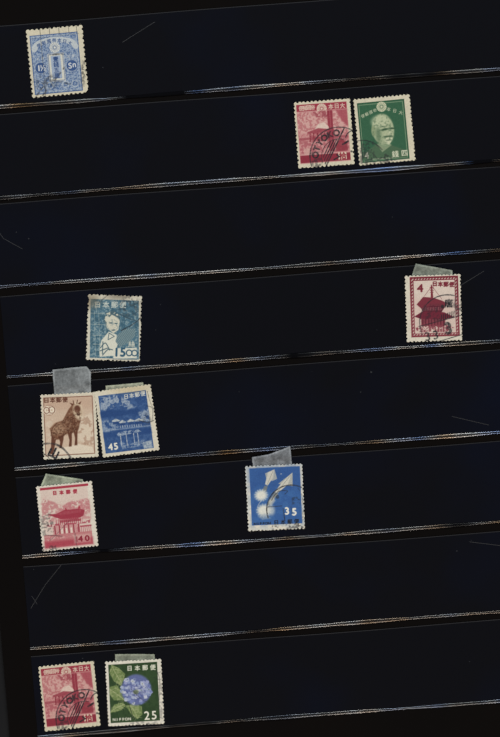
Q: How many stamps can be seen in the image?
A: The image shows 11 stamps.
